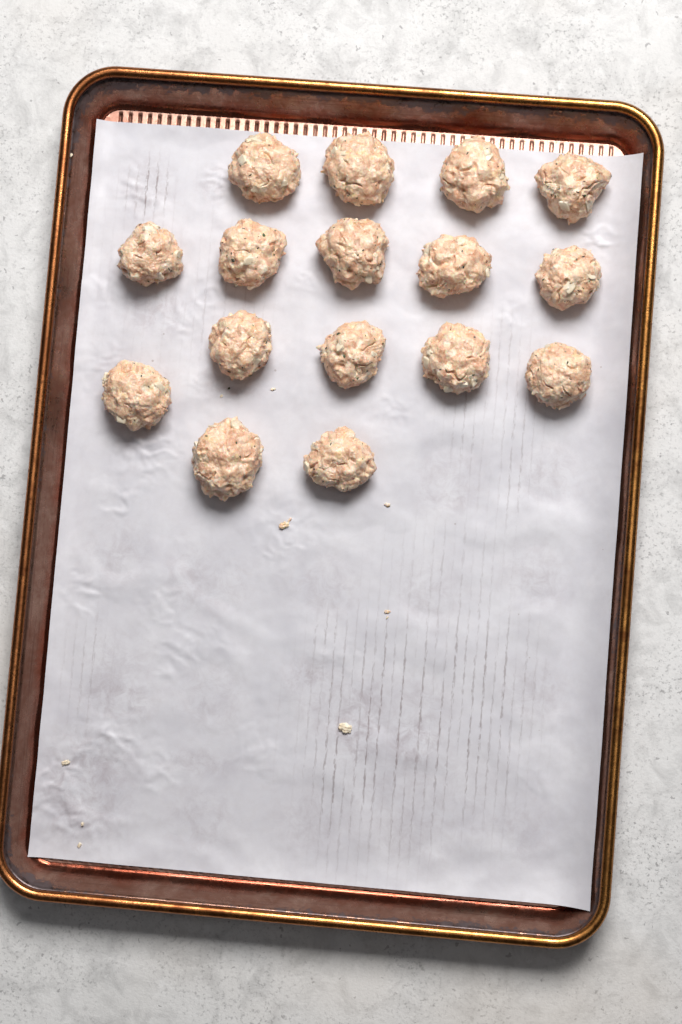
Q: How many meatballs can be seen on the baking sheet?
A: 16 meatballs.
